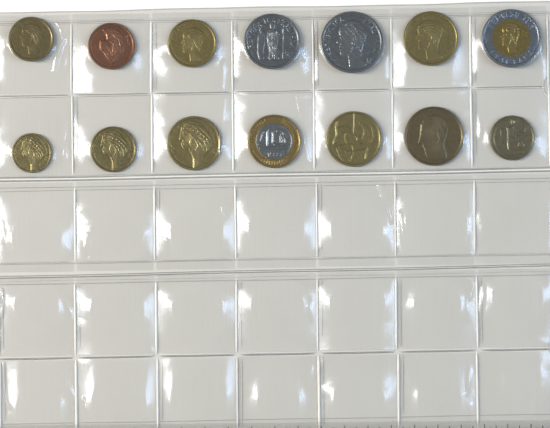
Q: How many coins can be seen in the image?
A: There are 14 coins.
